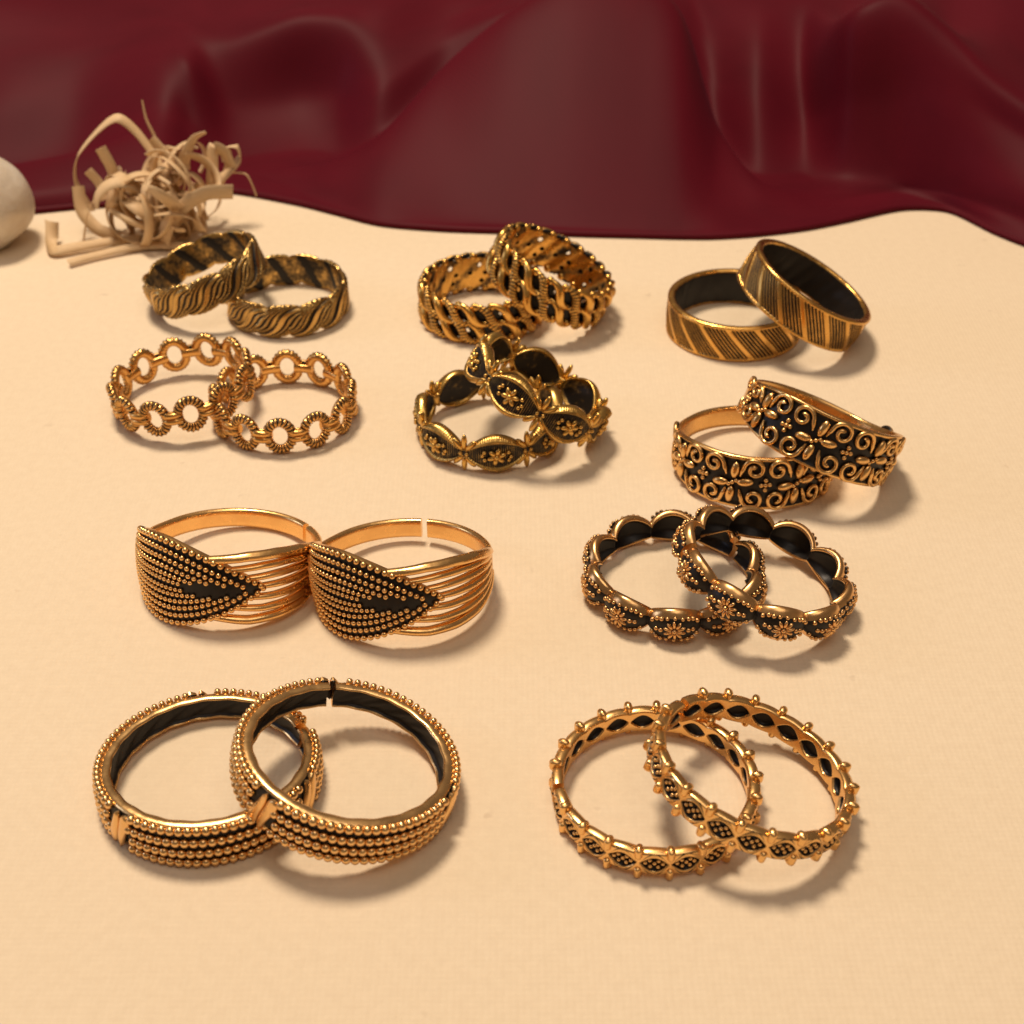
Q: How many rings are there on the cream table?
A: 20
